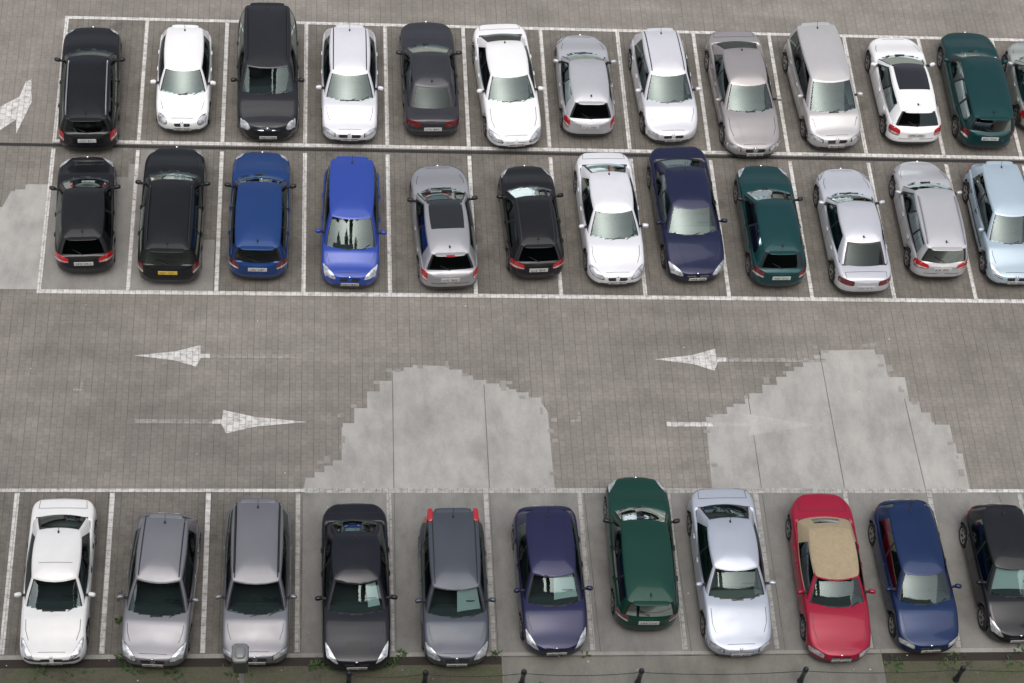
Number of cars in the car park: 36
